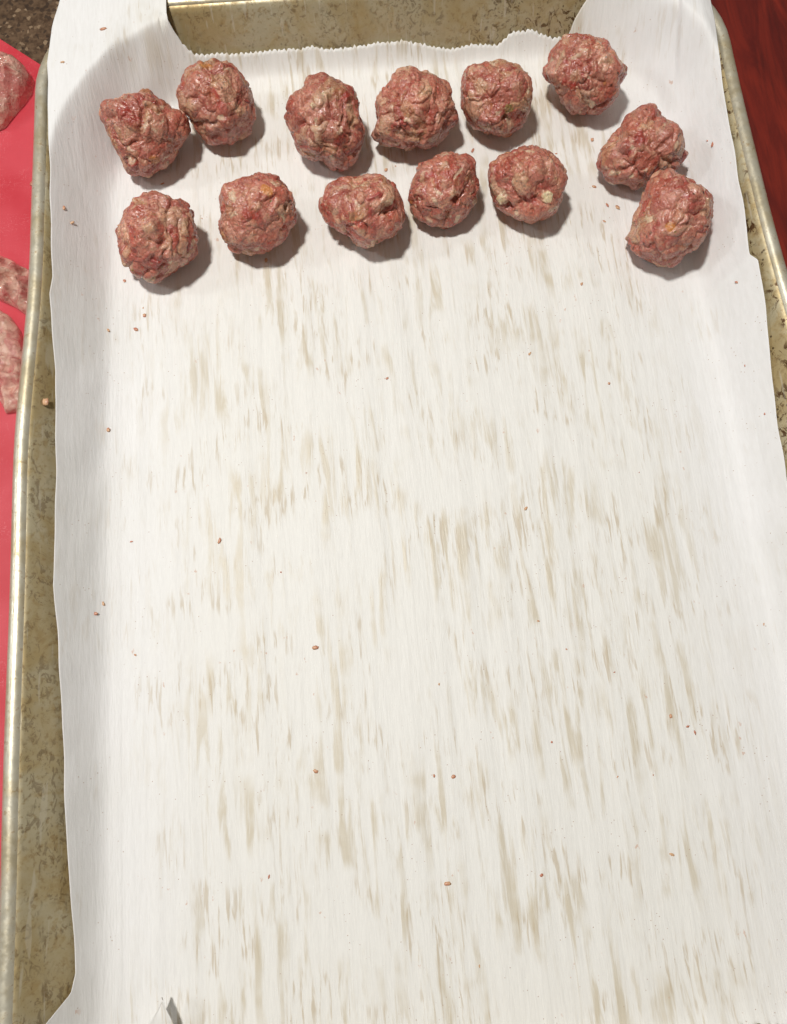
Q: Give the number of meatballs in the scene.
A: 13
